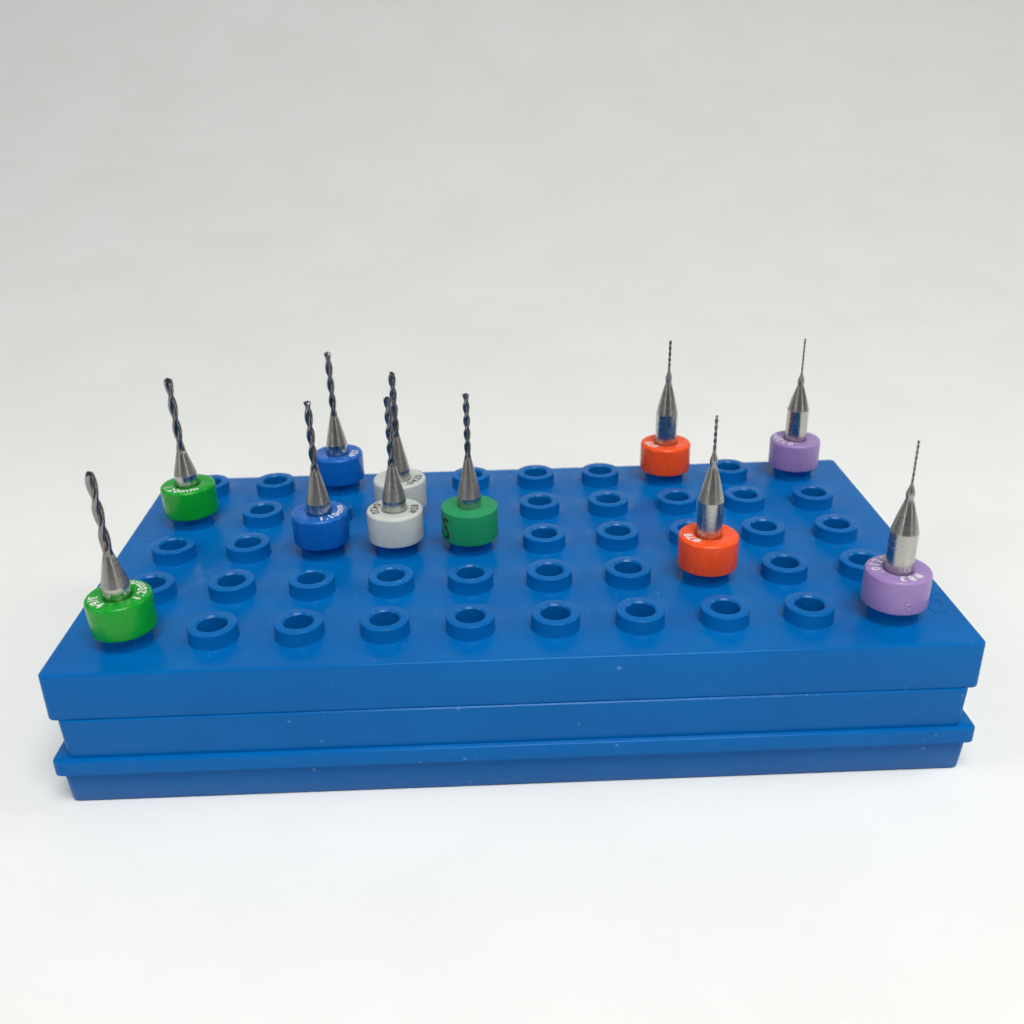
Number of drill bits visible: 11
